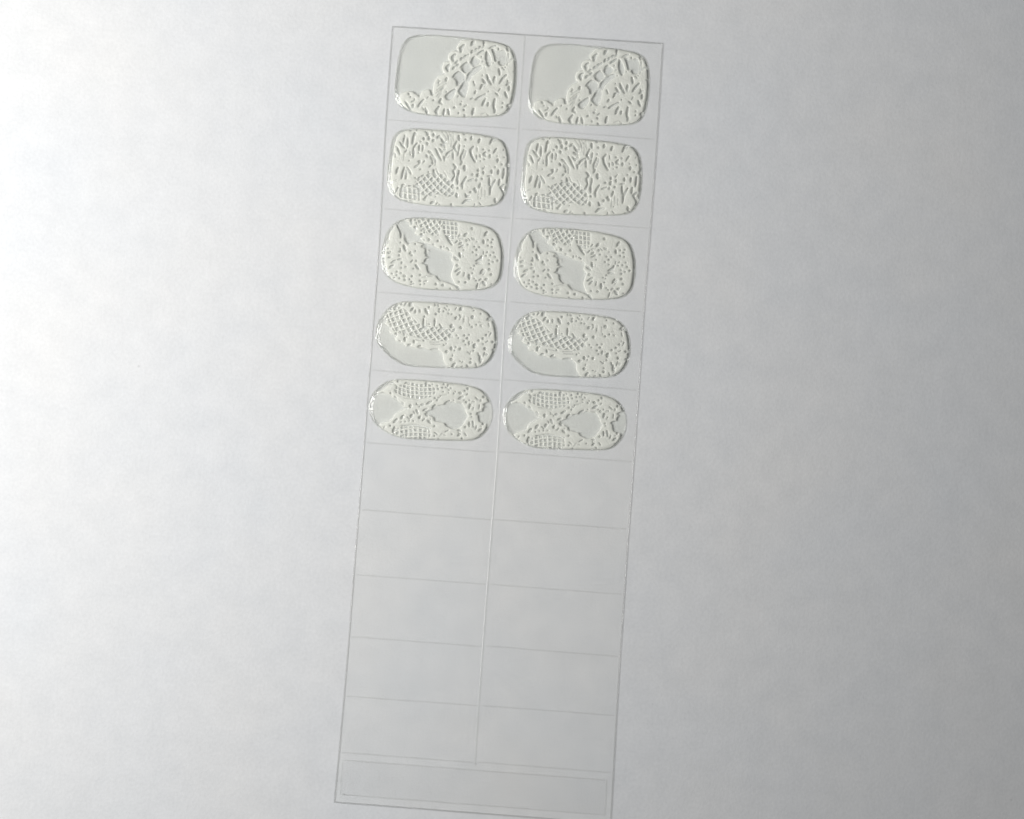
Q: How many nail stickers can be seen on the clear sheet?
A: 10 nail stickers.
